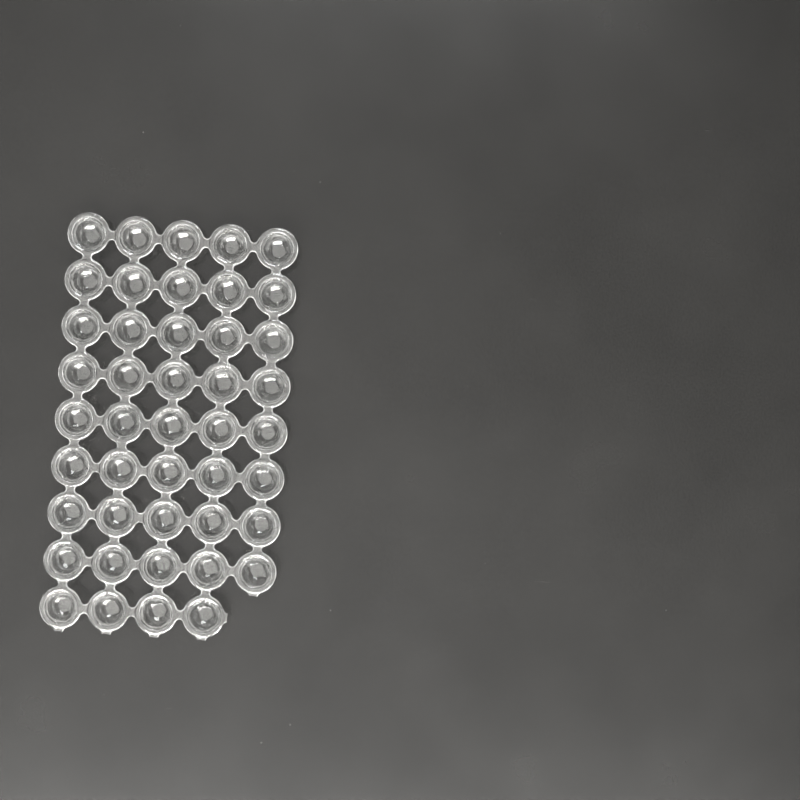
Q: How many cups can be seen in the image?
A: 44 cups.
